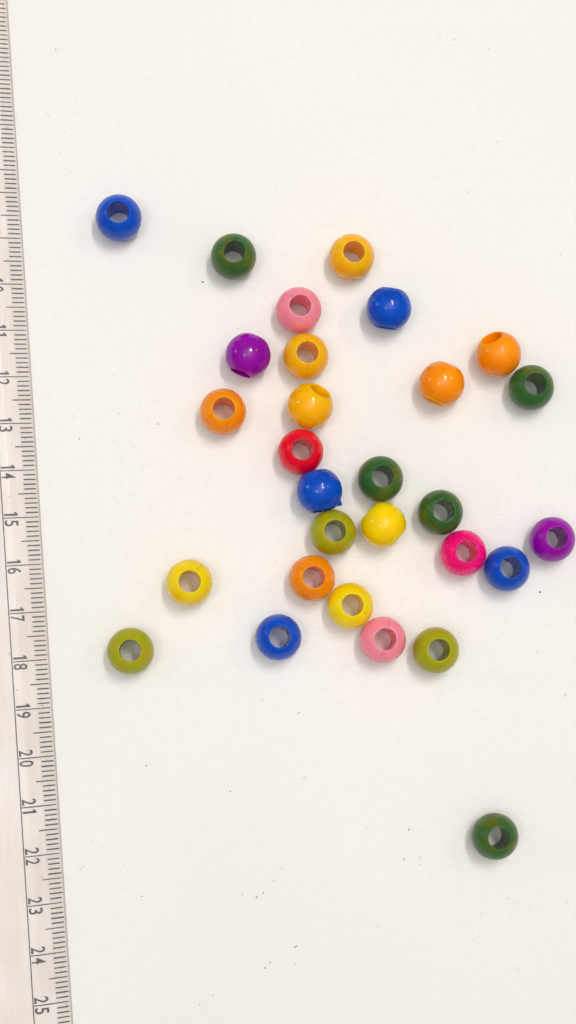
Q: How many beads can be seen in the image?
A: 29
